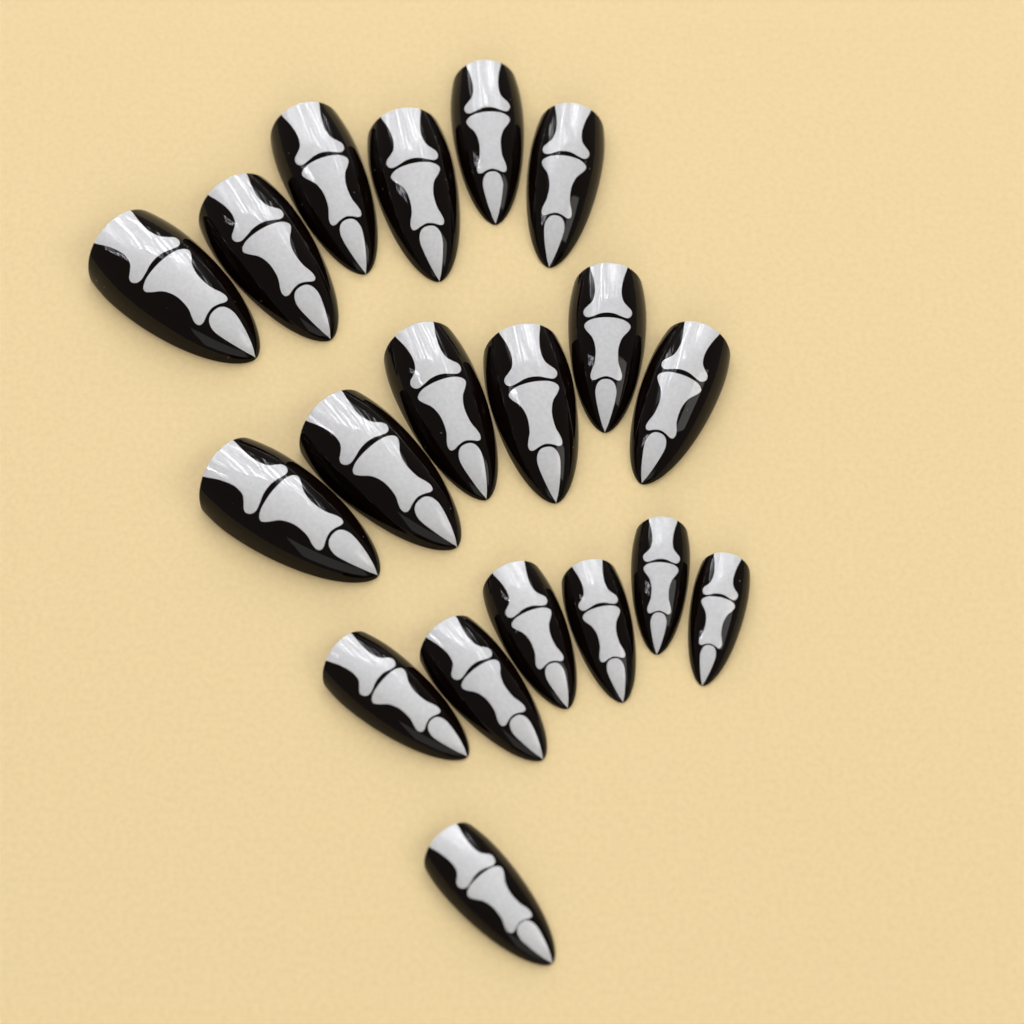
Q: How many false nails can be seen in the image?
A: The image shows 19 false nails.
